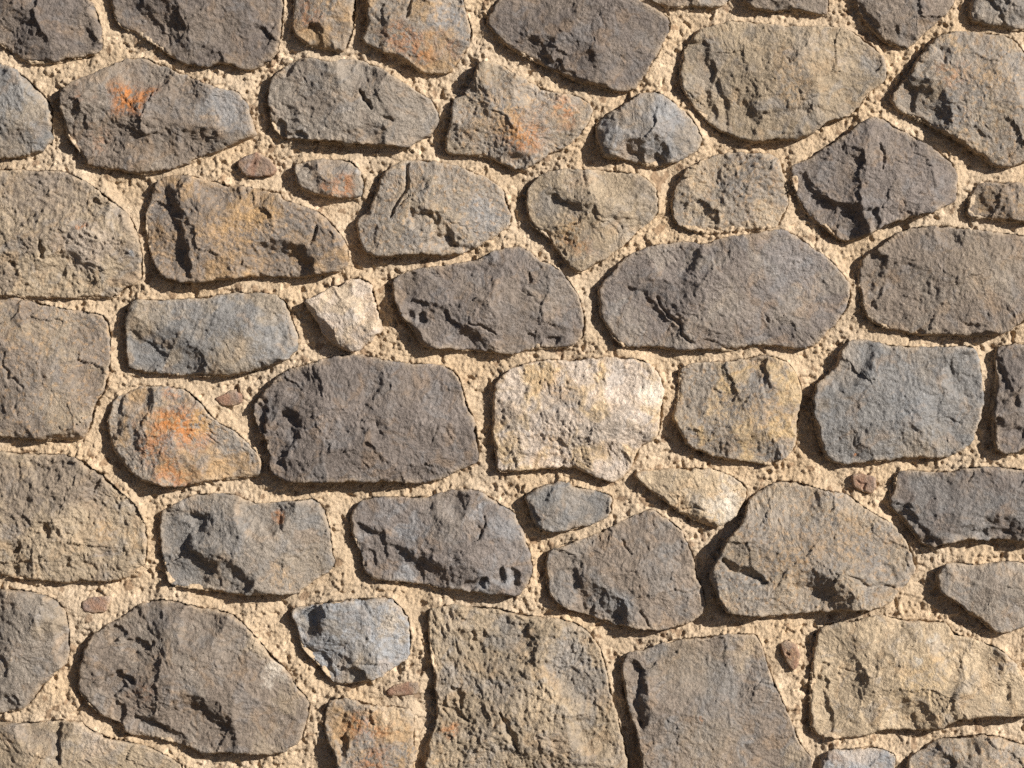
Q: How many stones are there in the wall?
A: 61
